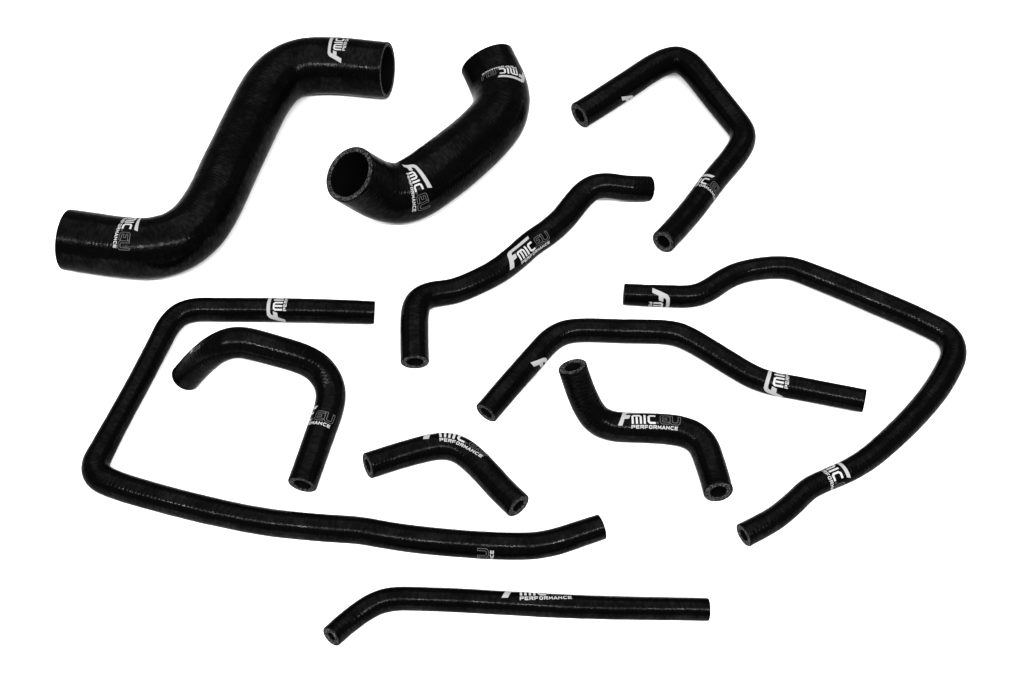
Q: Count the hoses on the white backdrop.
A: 11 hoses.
